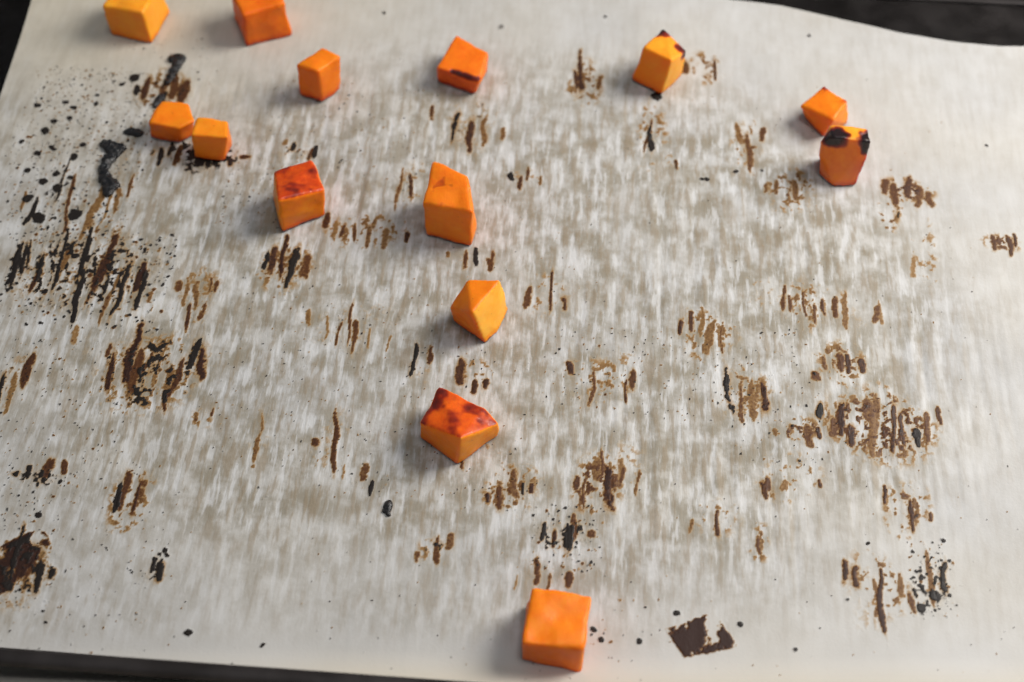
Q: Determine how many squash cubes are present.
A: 14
